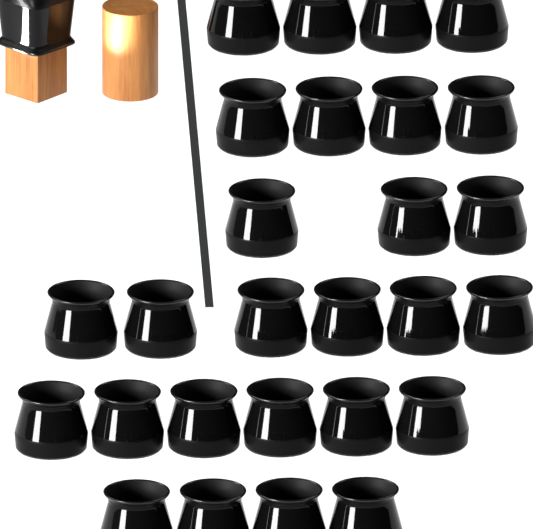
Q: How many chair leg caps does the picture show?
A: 28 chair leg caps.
